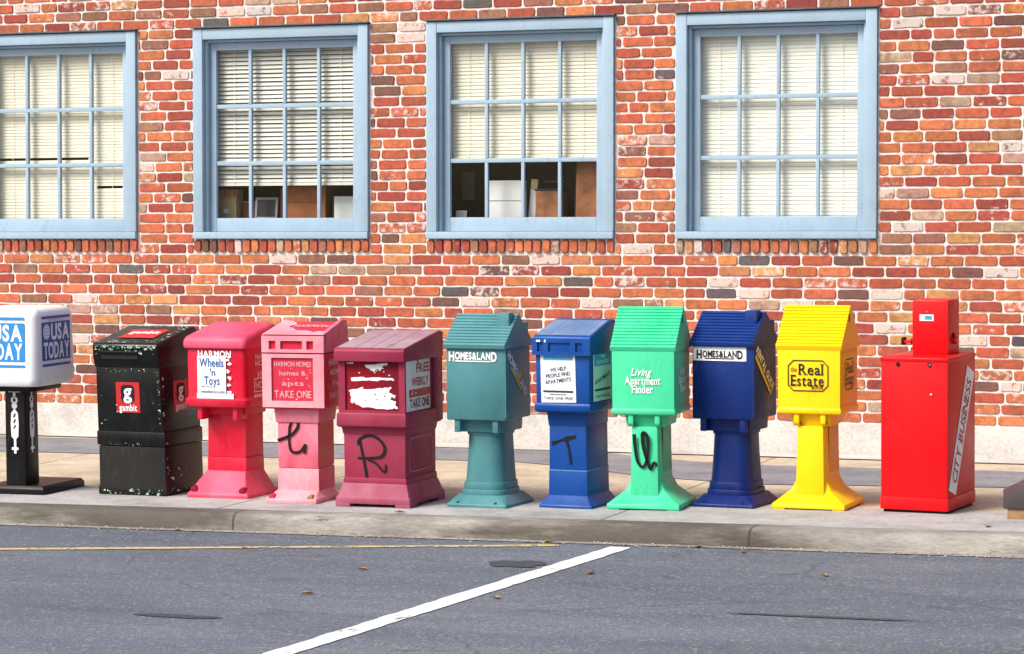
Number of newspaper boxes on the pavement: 11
